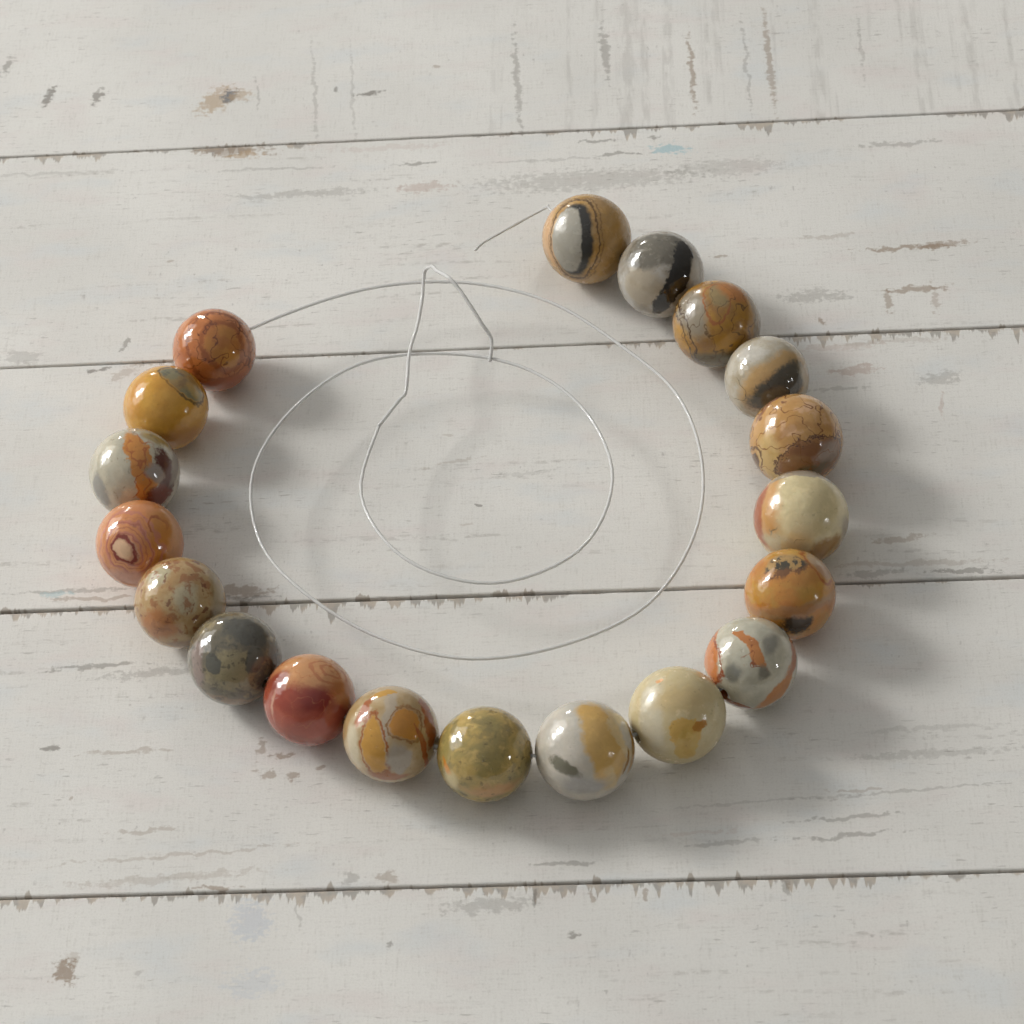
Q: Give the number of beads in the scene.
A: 19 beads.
